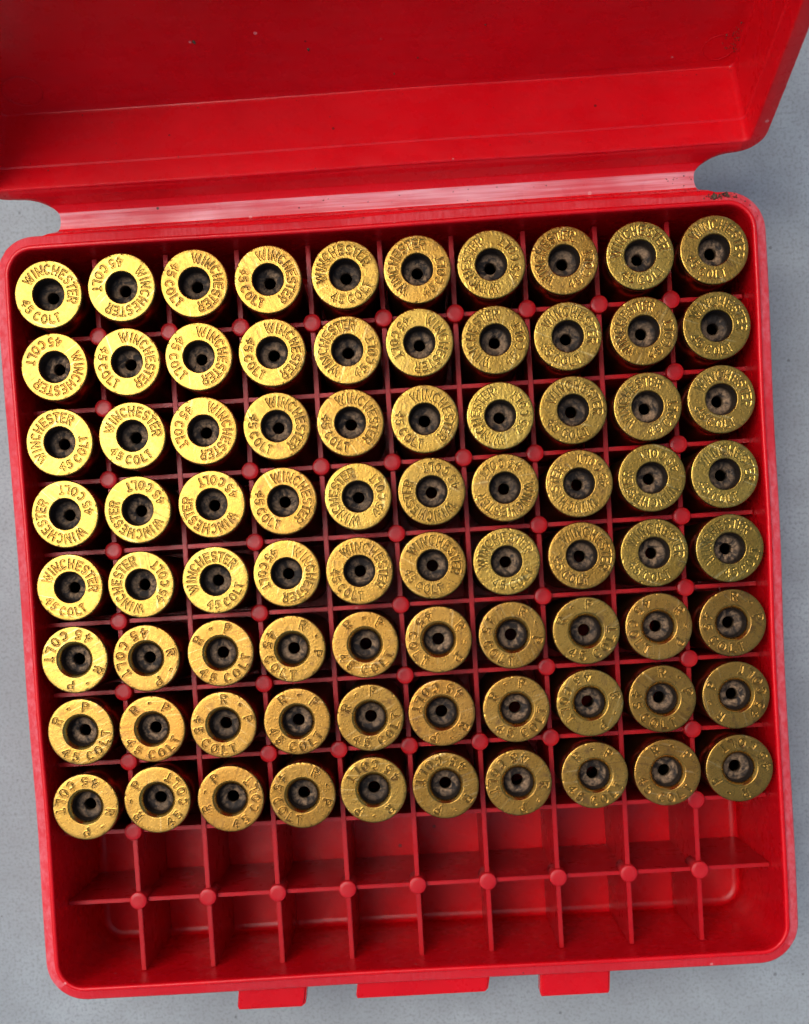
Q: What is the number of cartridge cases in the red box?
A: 80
